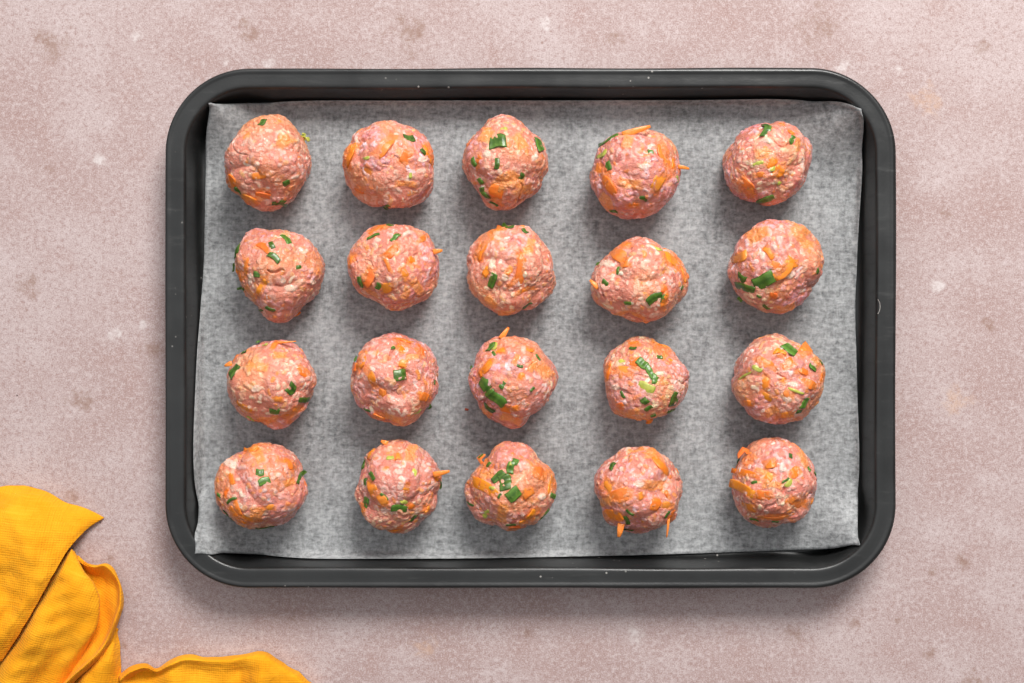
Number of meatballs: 20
